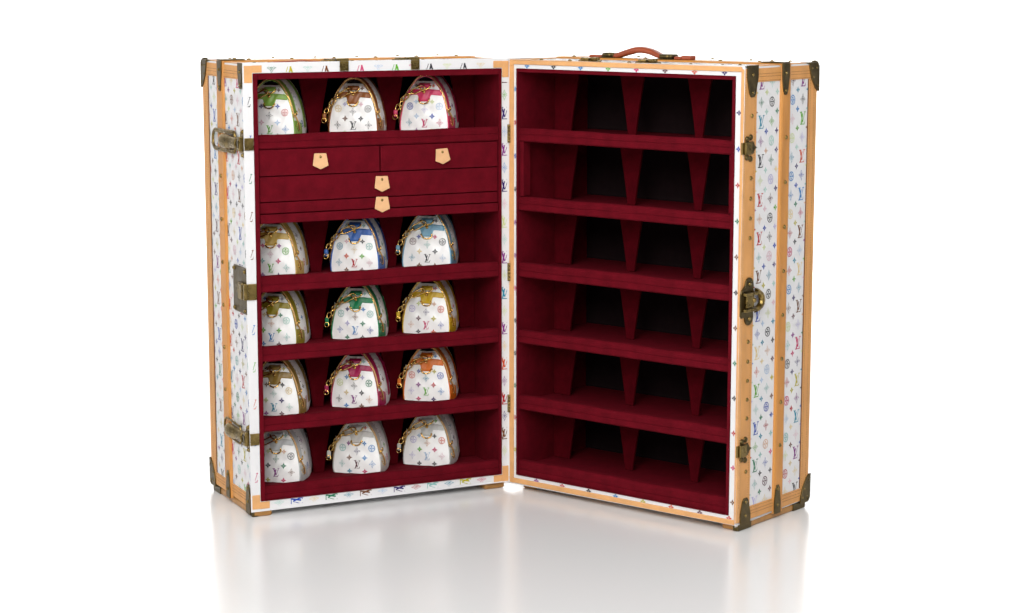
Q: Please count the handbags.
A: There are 15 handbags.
